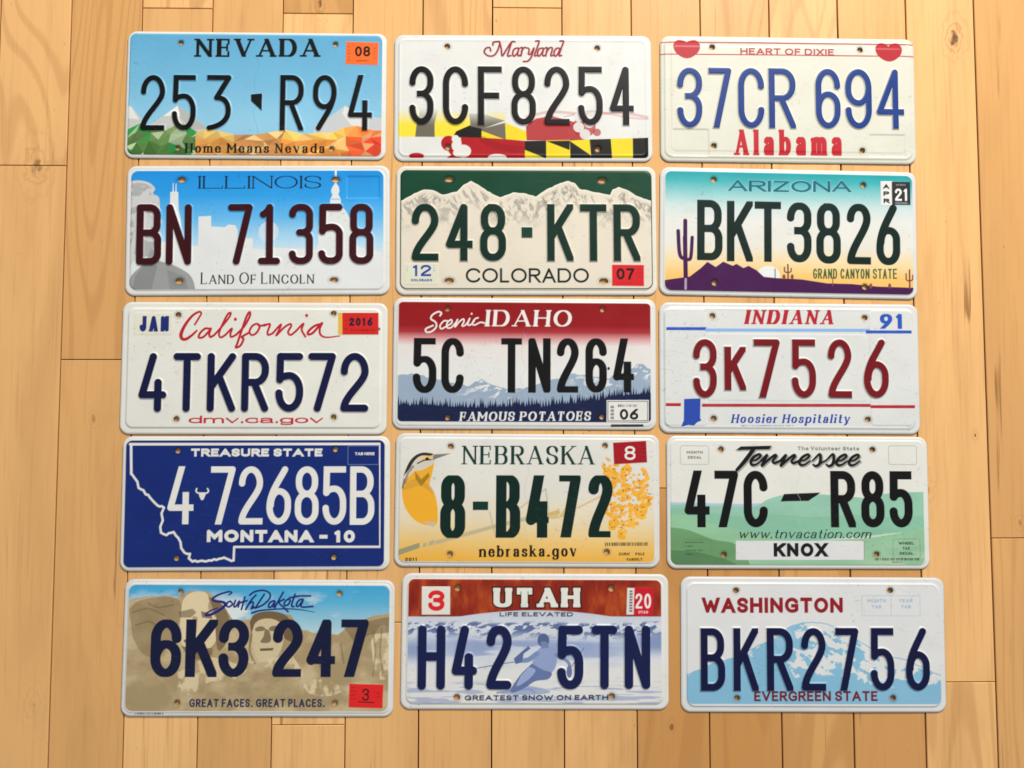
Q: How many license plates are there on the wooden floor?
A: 15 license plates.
